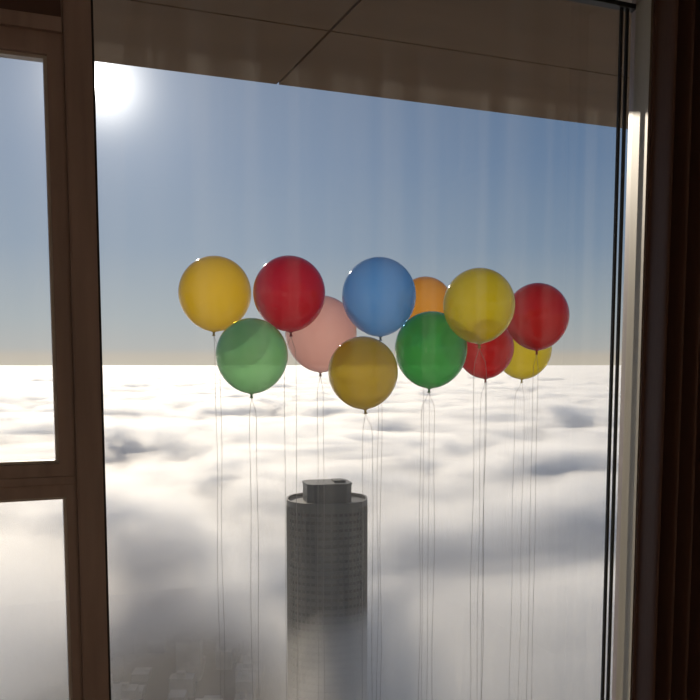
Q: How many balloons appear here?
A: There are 12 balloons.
